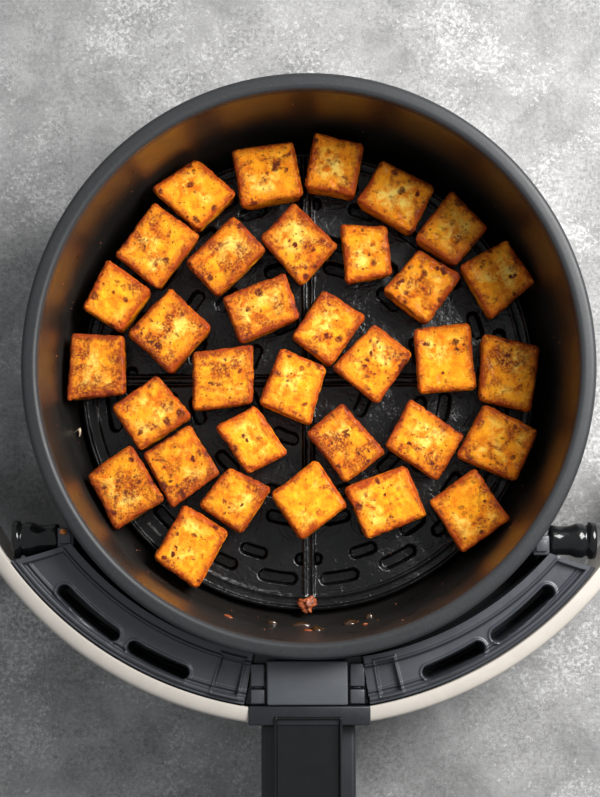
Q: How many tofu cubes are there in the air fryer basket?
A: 33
